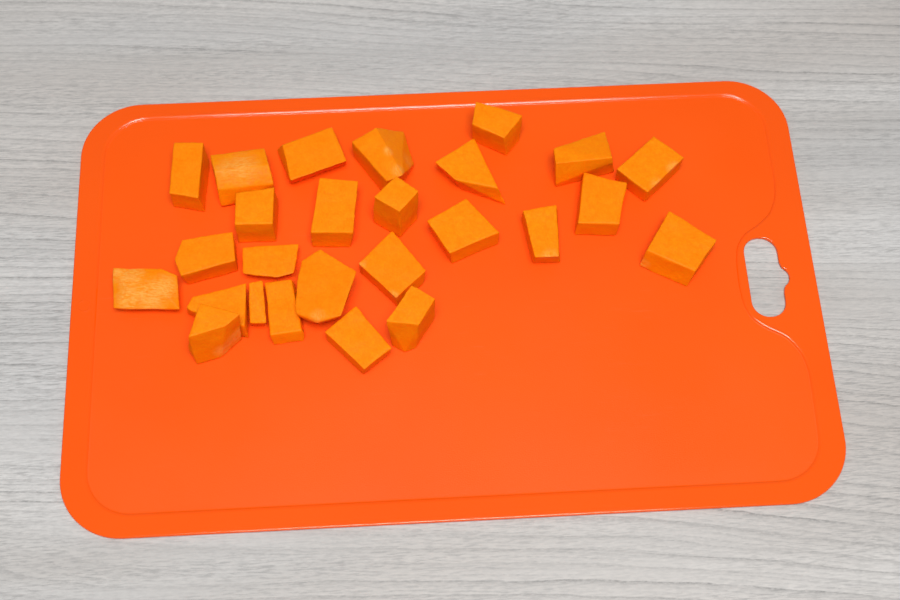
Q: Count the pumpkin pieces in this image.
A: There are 26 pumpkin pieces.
